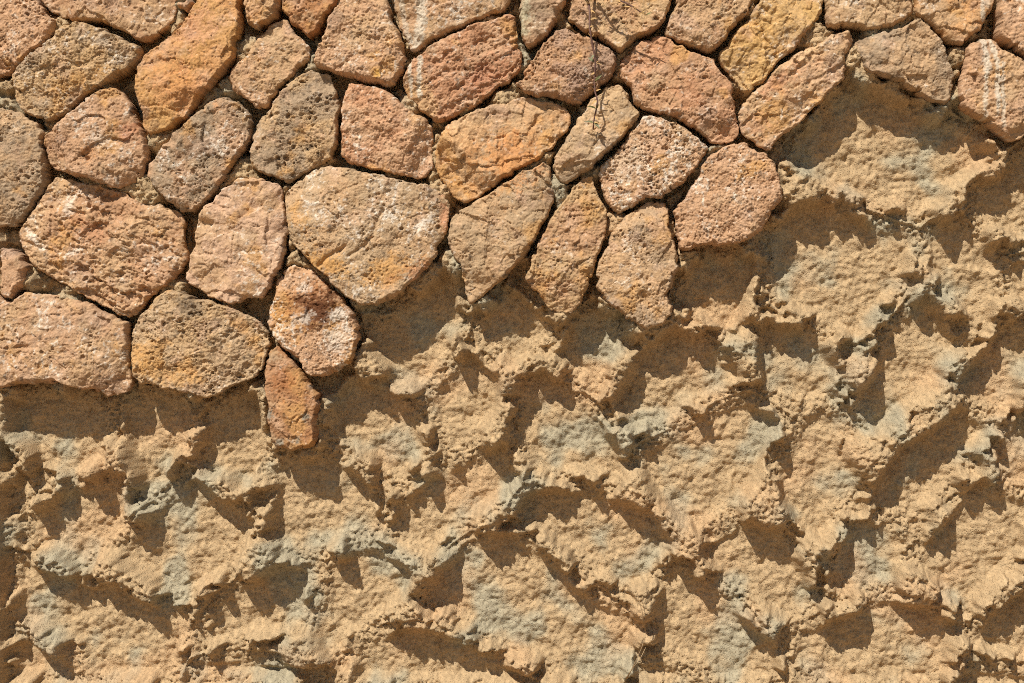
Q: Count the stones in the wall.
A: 43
